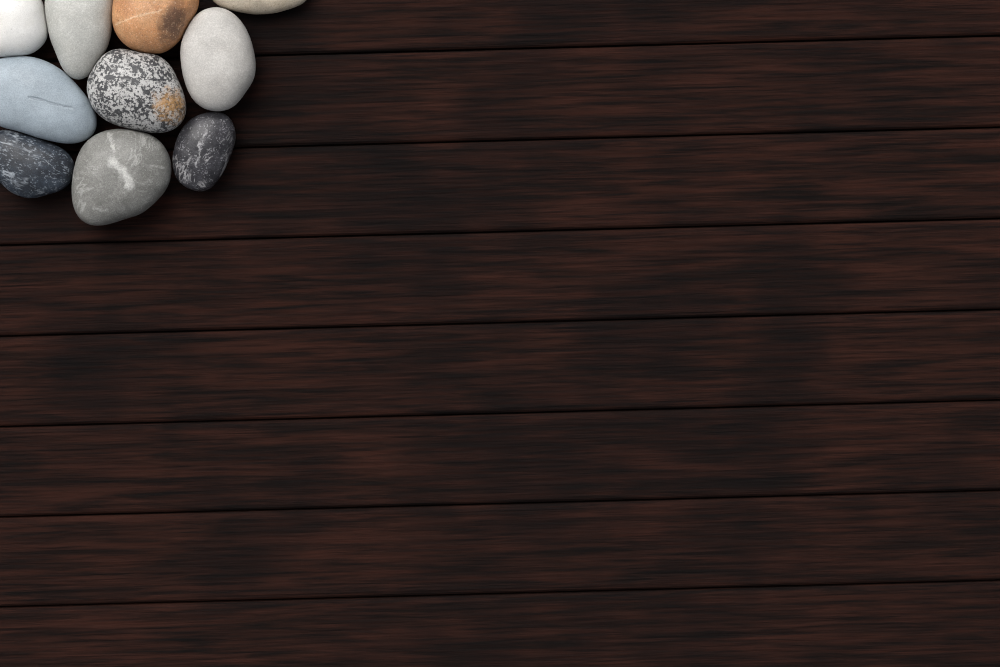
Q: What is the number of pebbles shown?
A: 10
